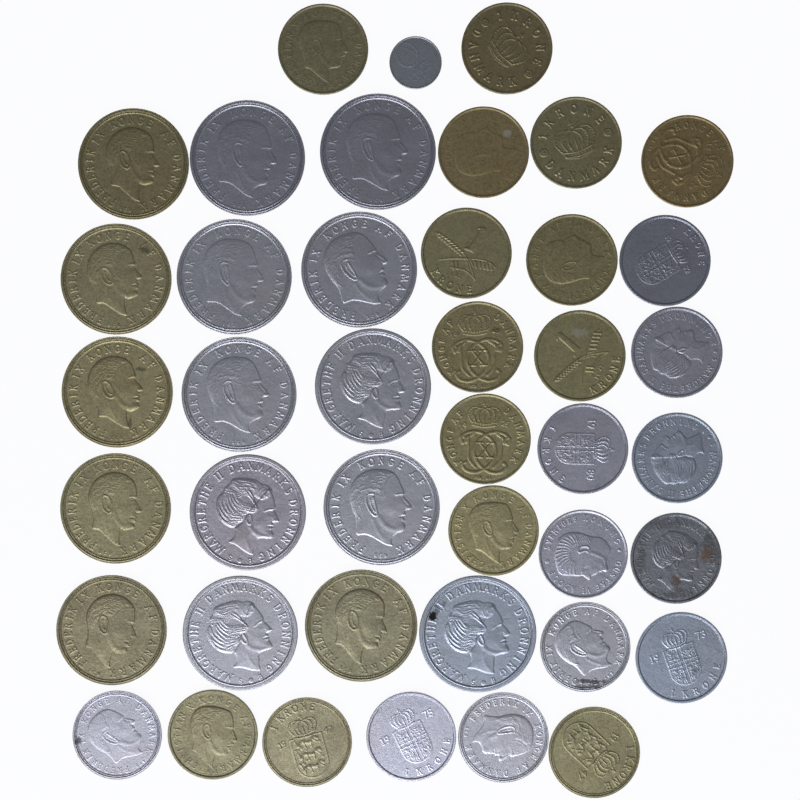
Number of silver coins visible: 22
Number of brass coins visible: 20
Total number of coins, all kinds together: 42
